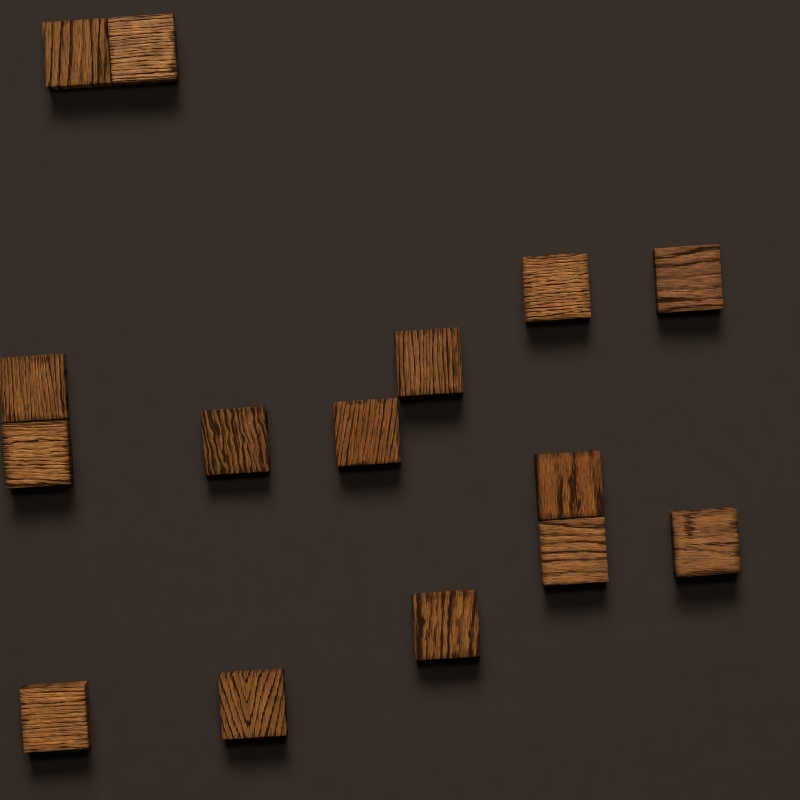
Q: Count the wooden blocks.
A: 15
